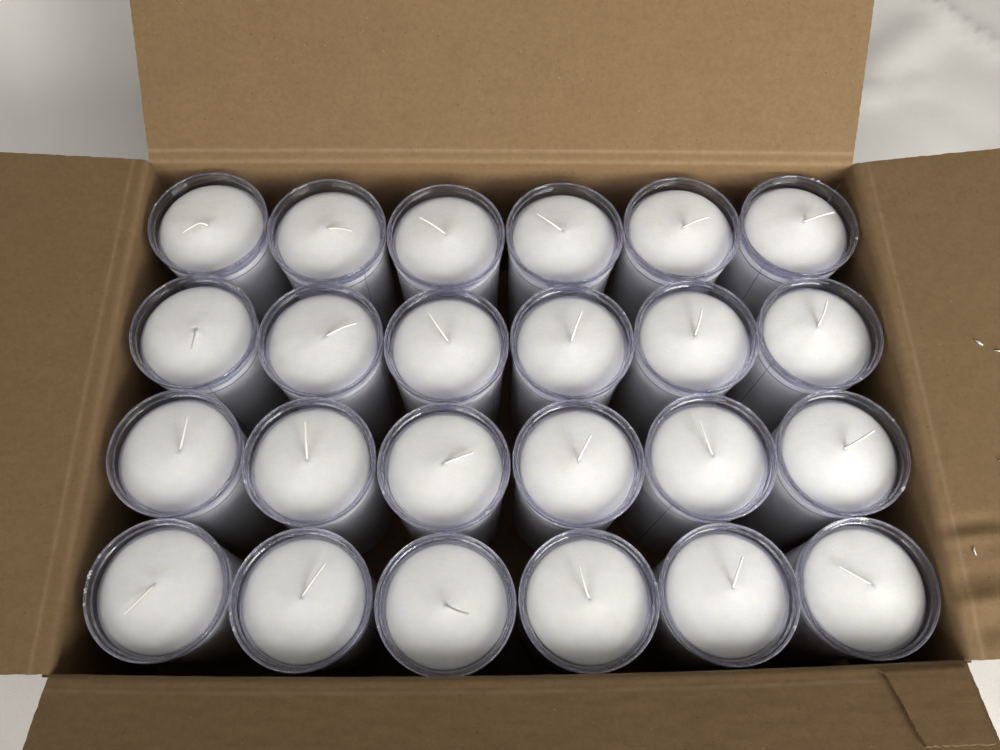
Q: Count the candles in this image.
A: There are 24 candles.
